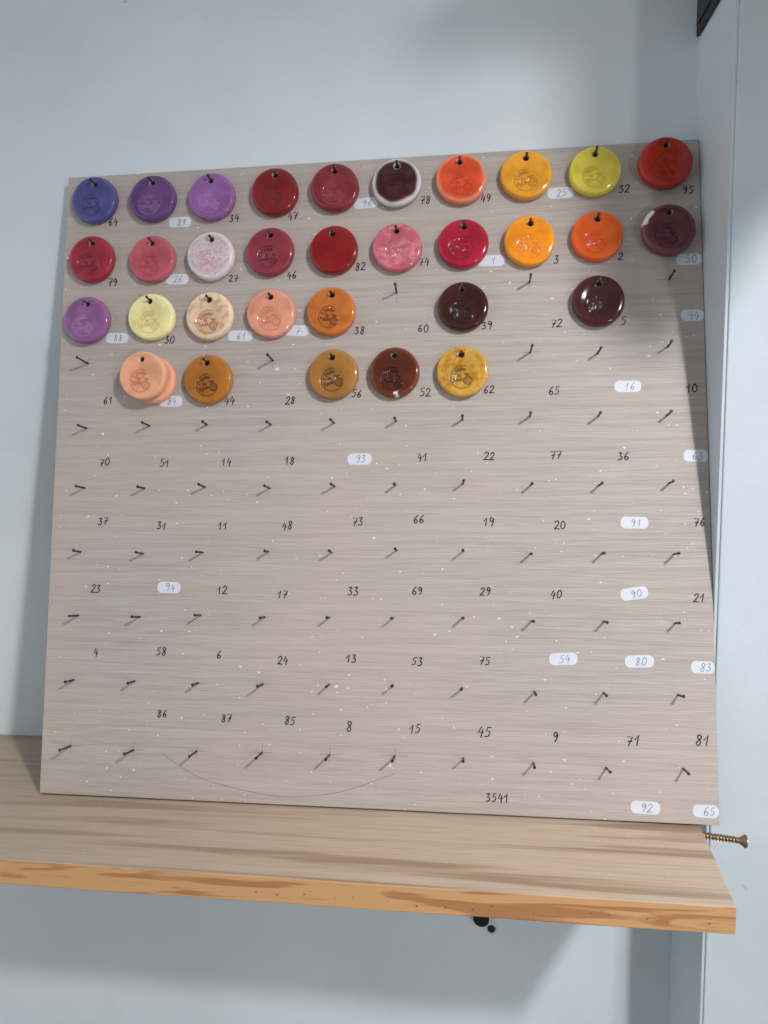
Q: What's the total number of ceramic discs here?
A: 33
